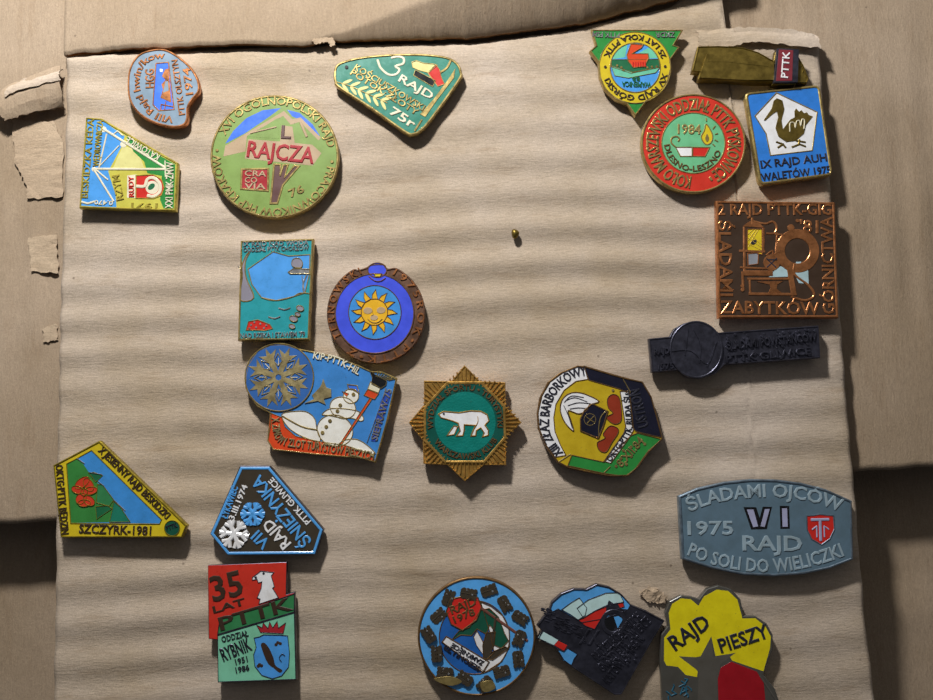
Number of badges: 22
